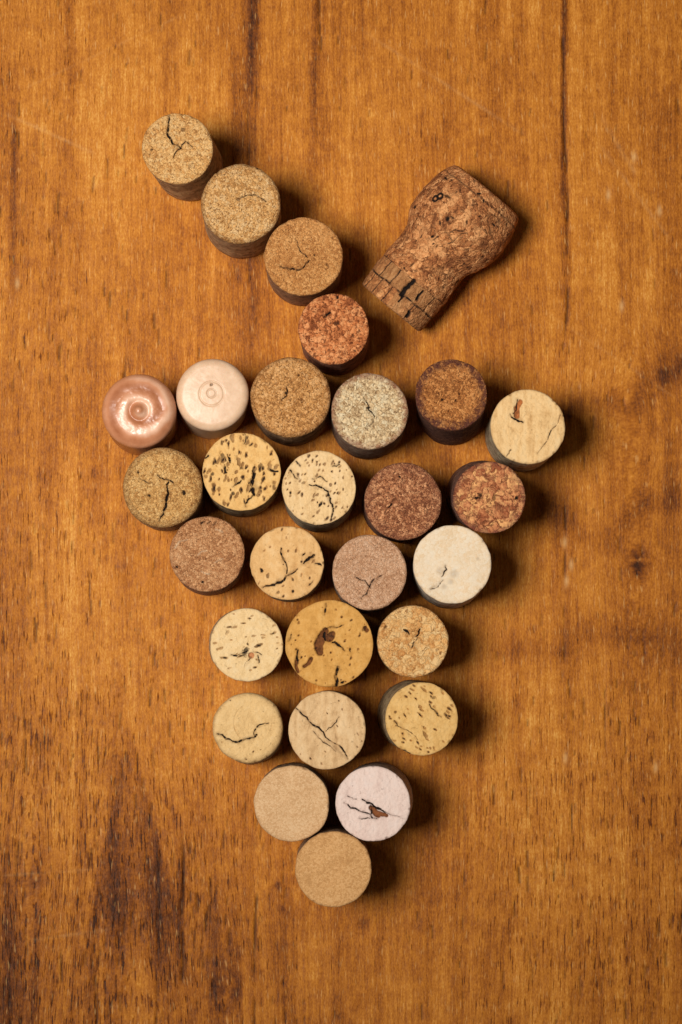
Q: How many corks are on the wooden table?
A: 29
